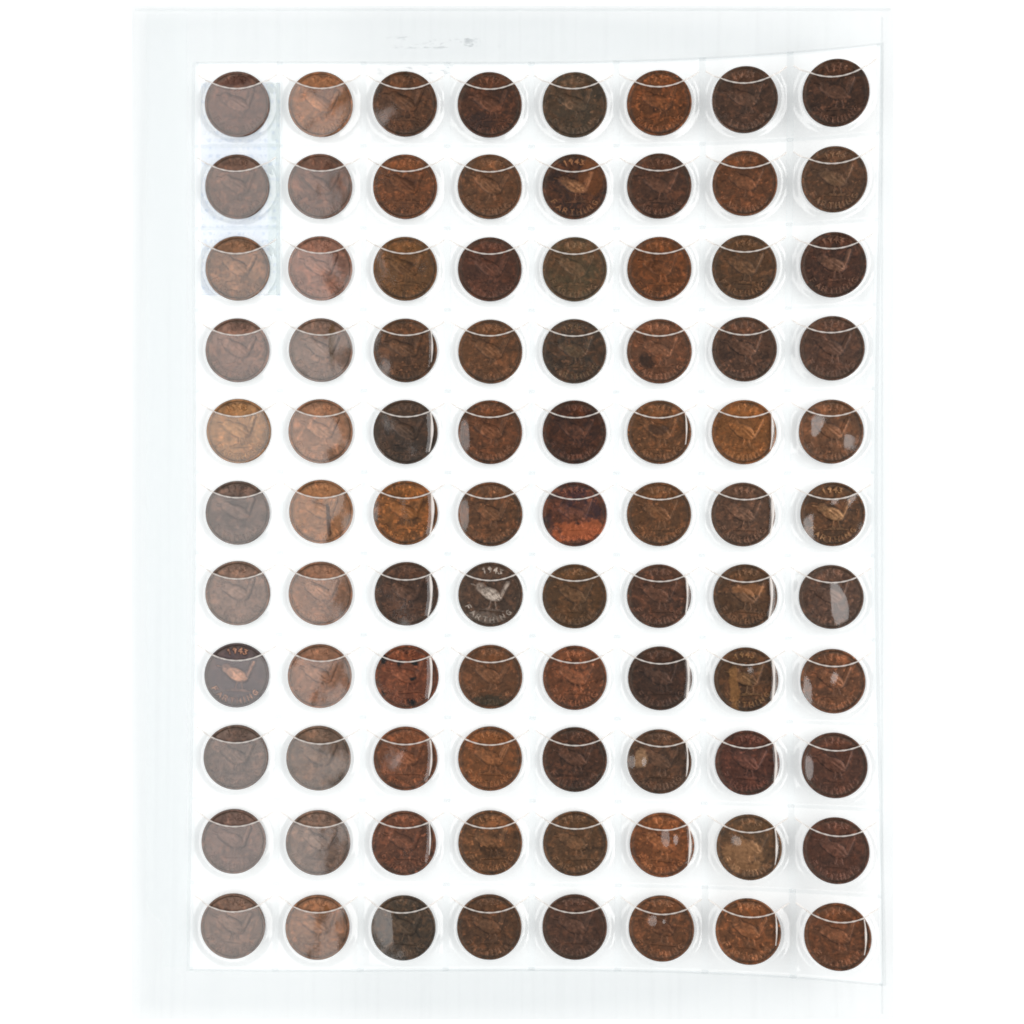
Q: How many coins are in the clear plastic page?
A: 88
